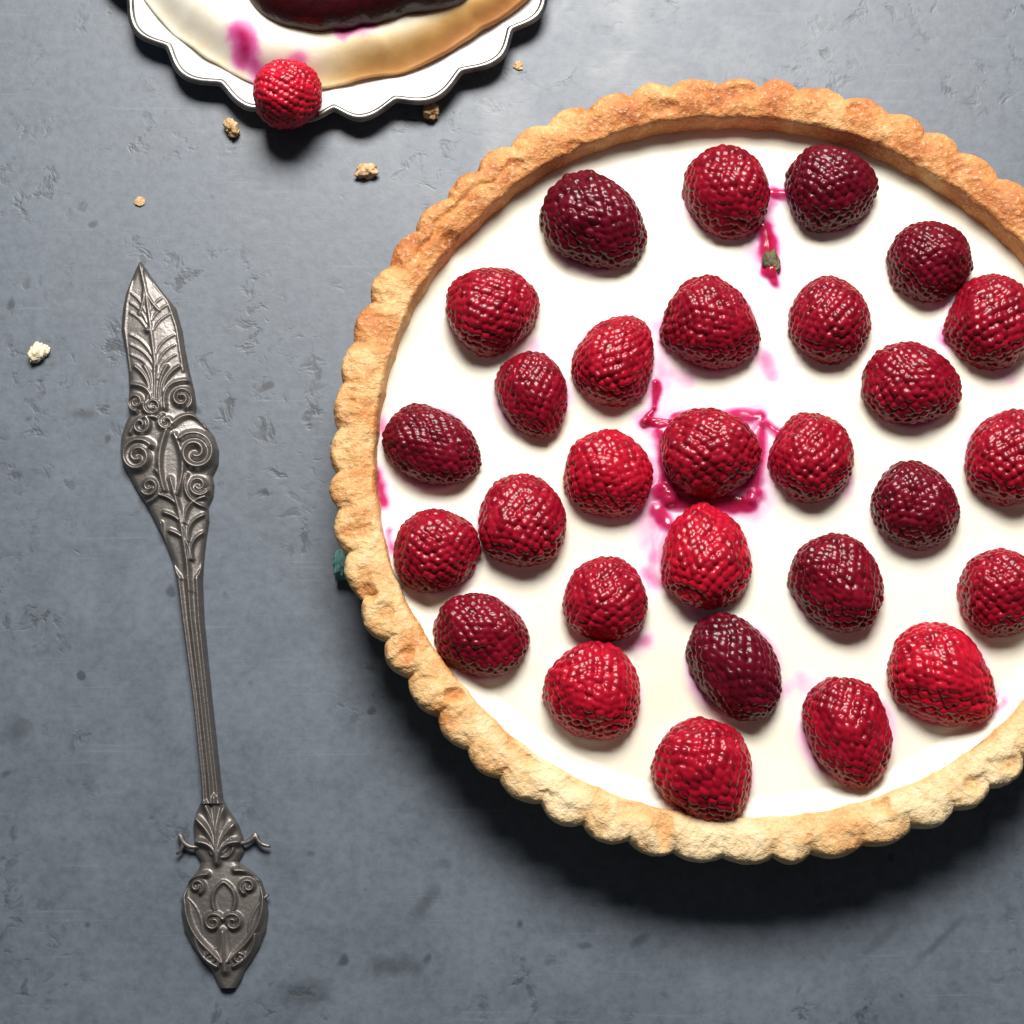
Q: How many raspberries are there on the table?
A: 30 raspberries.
